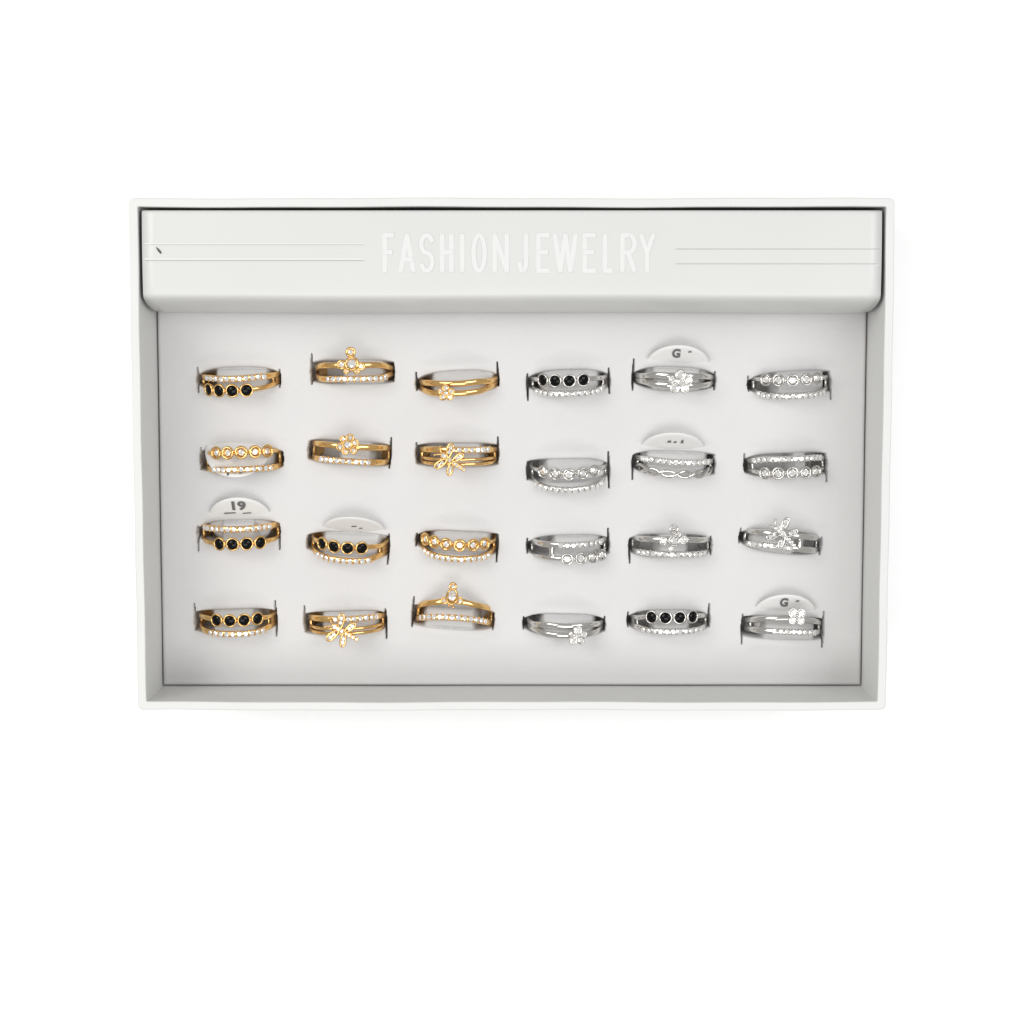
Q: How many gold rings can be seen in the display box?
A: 12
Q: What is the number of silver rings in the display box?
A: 12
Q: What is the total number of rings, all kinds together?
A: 24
